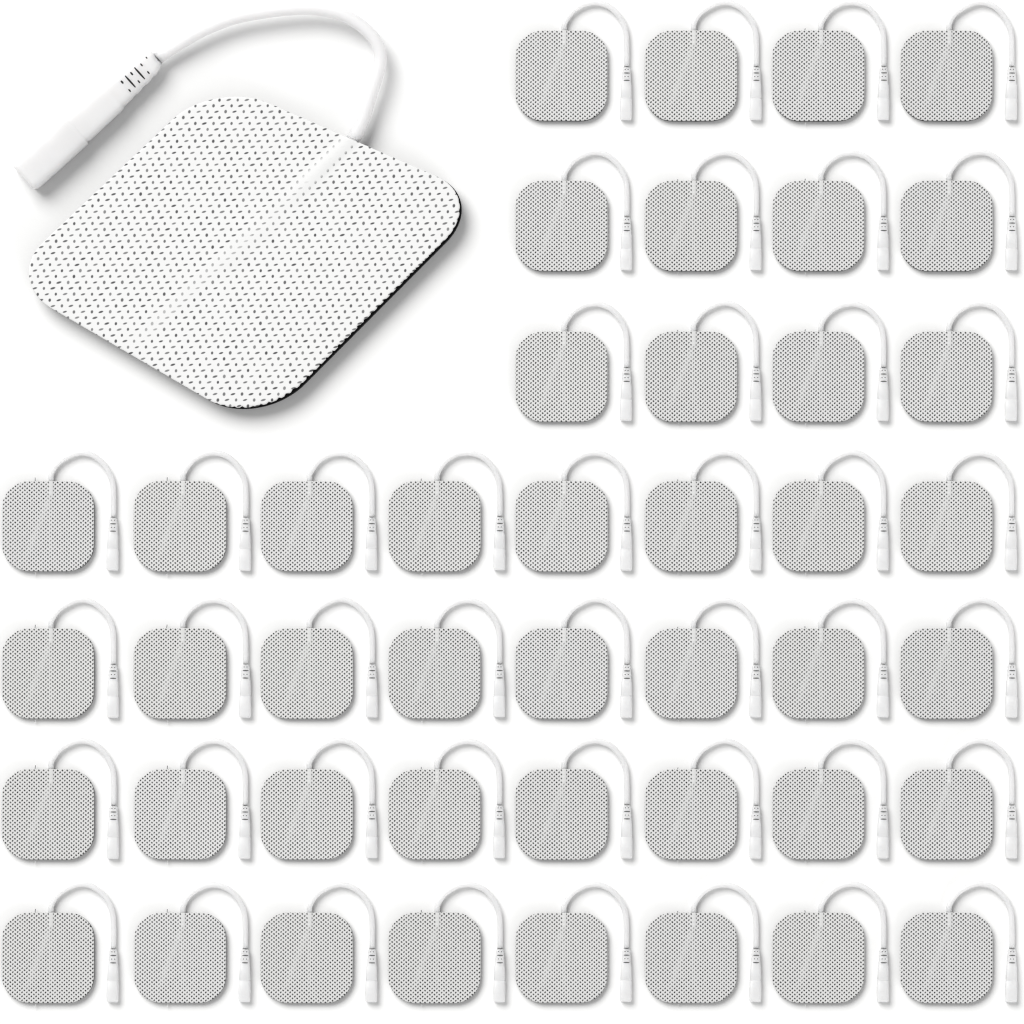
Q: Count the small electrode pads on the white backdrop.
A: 44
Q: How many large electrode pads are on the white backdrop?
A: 1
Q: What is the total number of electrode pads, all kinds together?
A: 45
